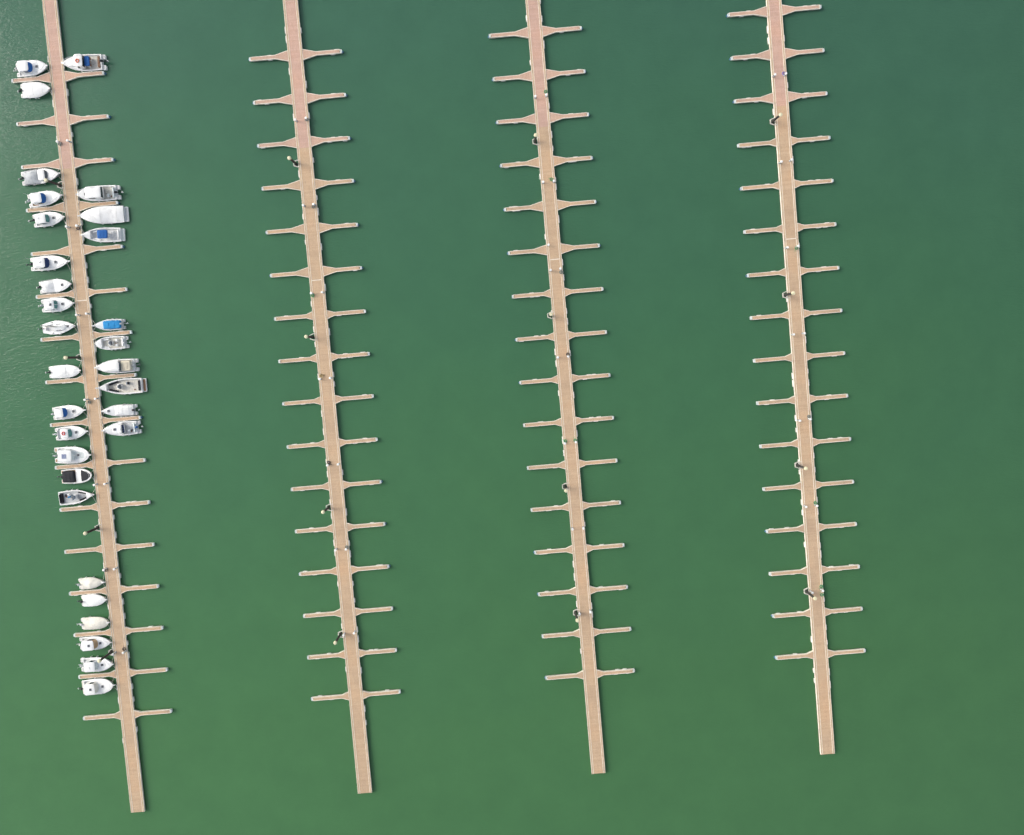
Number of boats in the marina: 31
